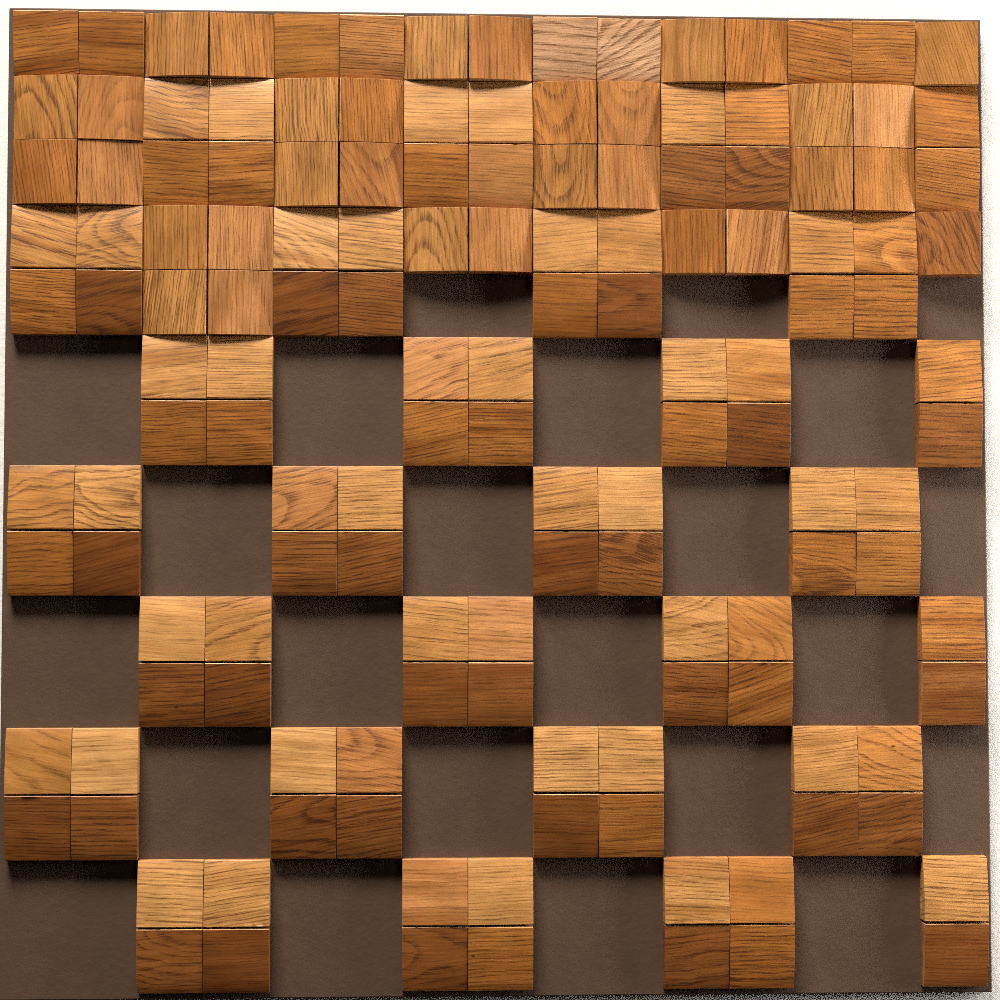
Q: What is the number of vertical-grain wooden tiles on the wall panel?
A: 32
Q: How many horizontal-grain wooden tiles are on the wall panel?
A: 112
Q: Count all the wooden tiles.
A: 144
